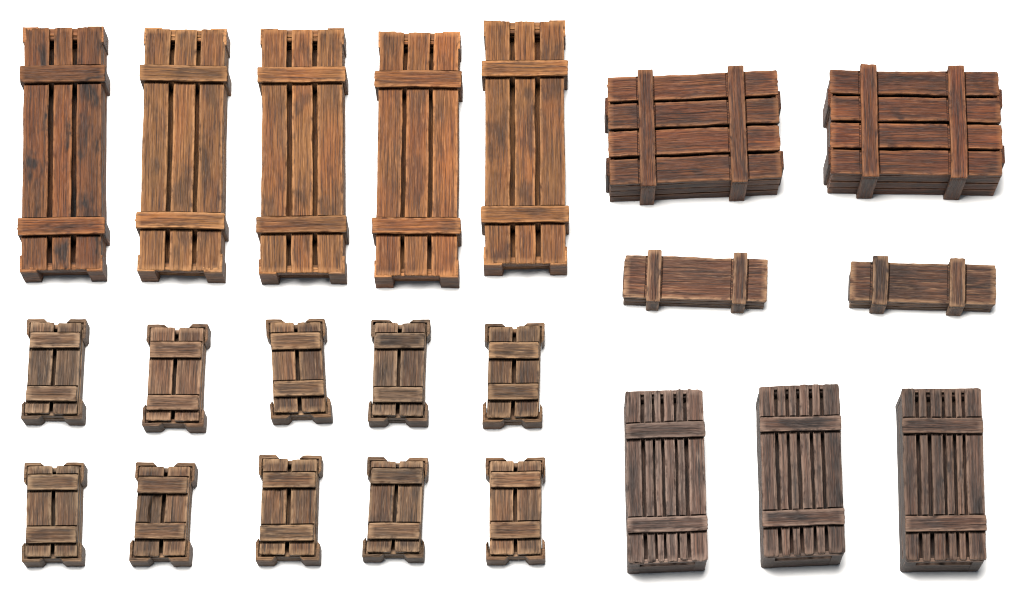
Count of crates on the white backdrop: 22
